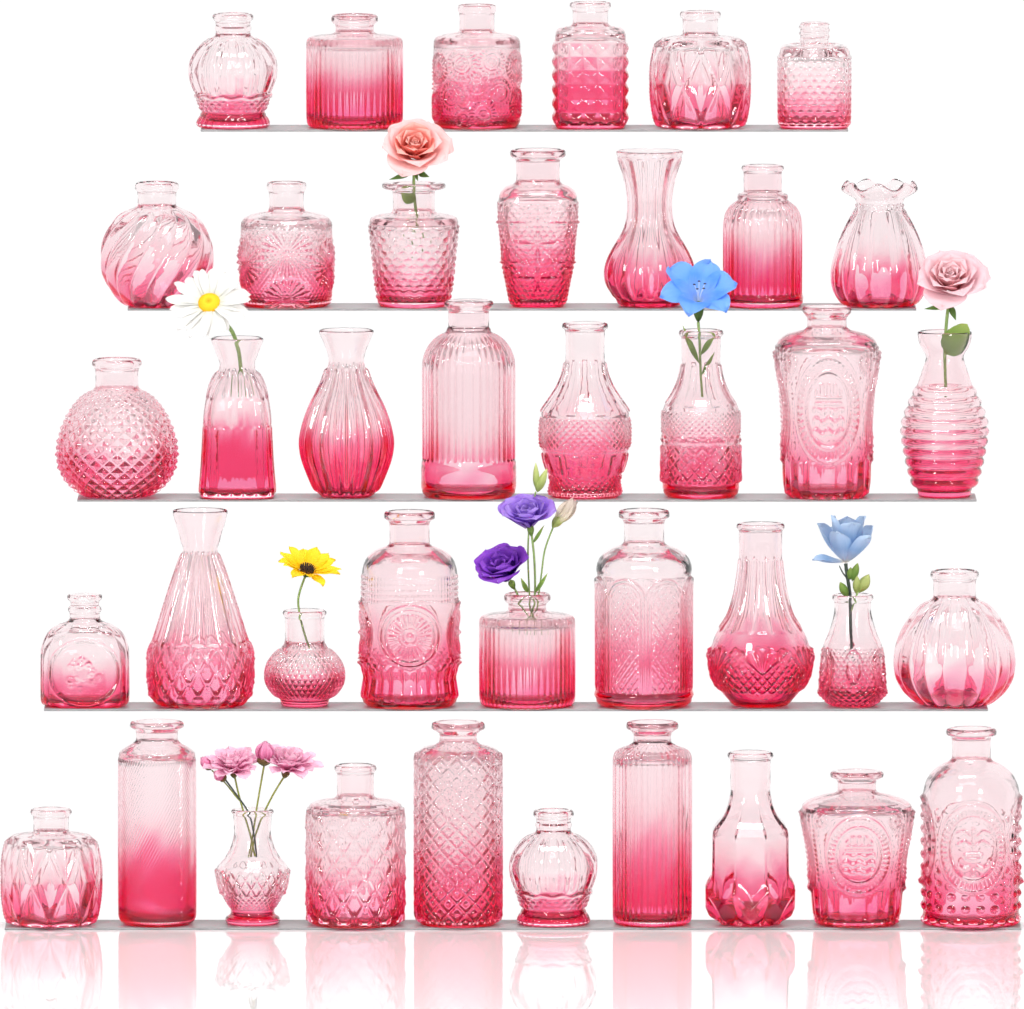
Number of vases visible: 40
